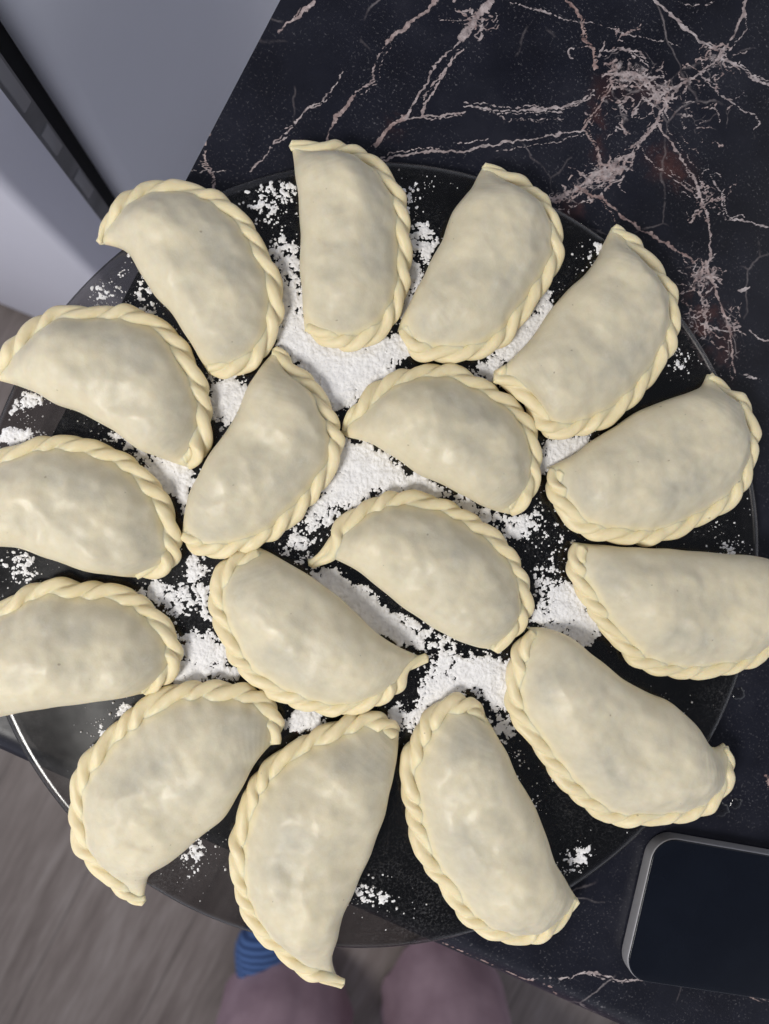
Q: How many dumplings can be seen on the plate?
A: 17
